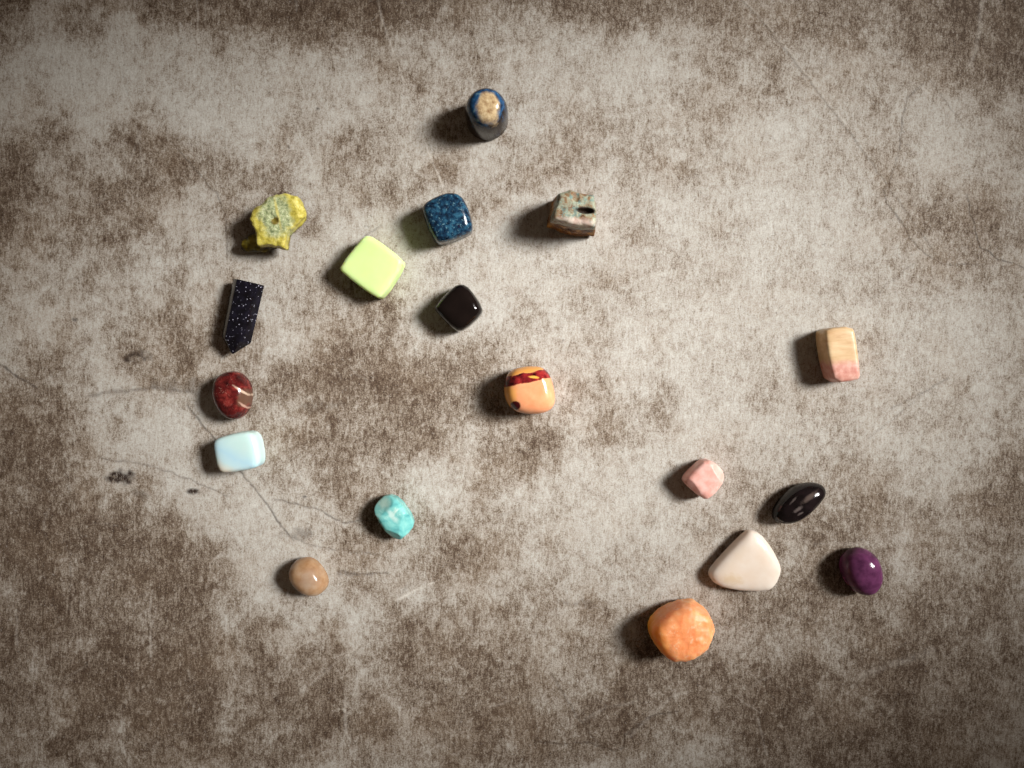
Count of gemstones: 18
